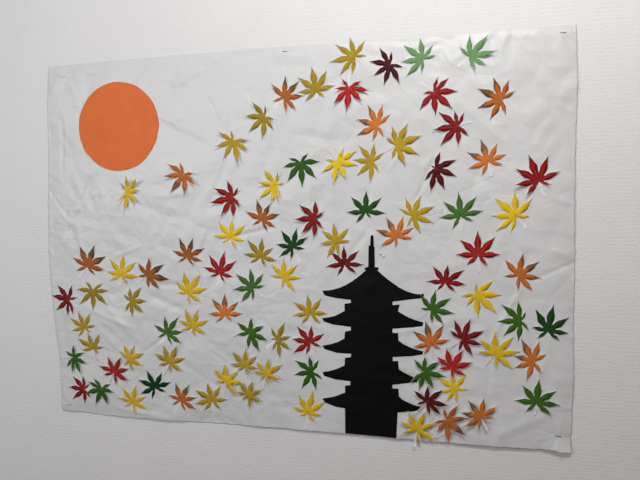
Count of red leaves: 19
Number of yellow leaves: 37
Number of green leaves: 18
